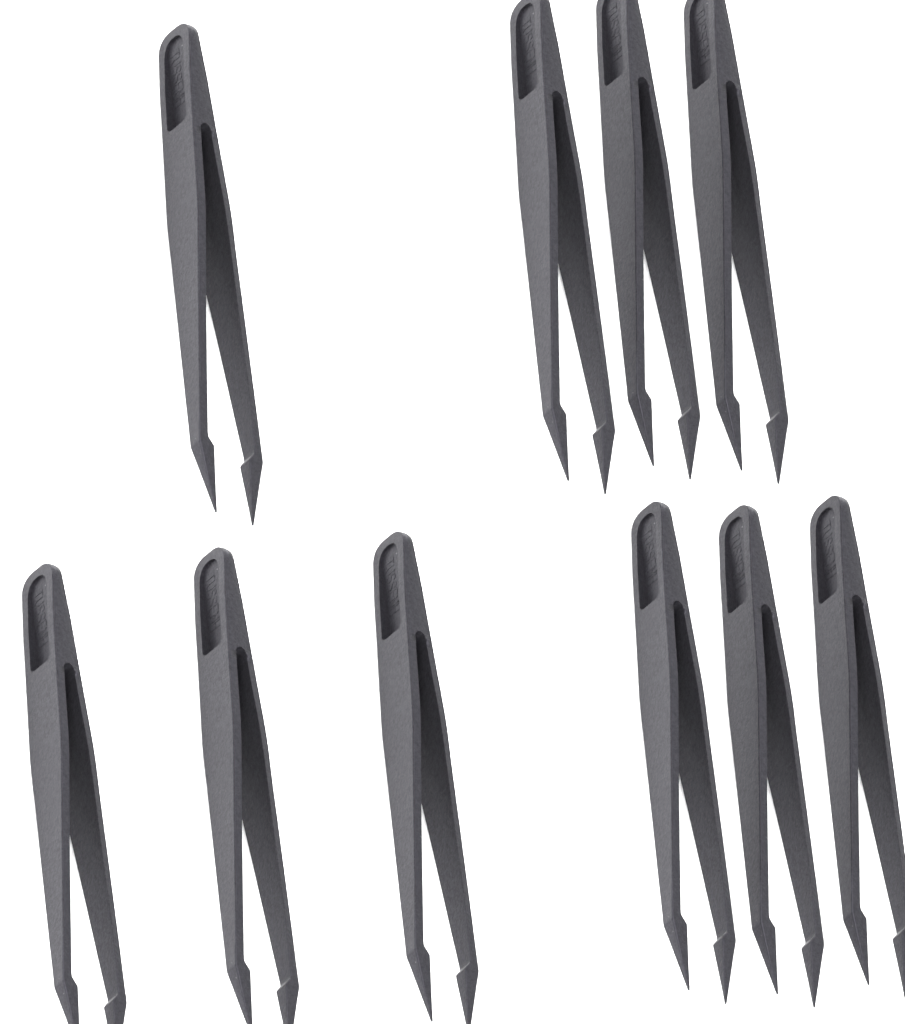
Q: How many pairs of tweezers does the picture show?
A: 10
